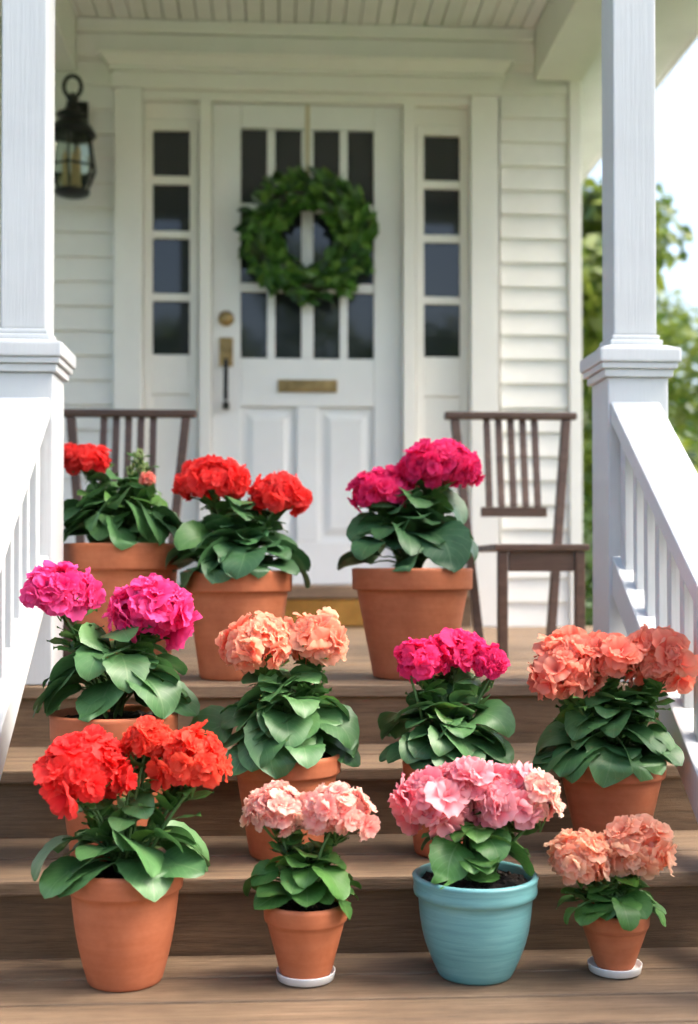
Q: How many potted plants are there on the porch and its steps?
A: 11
